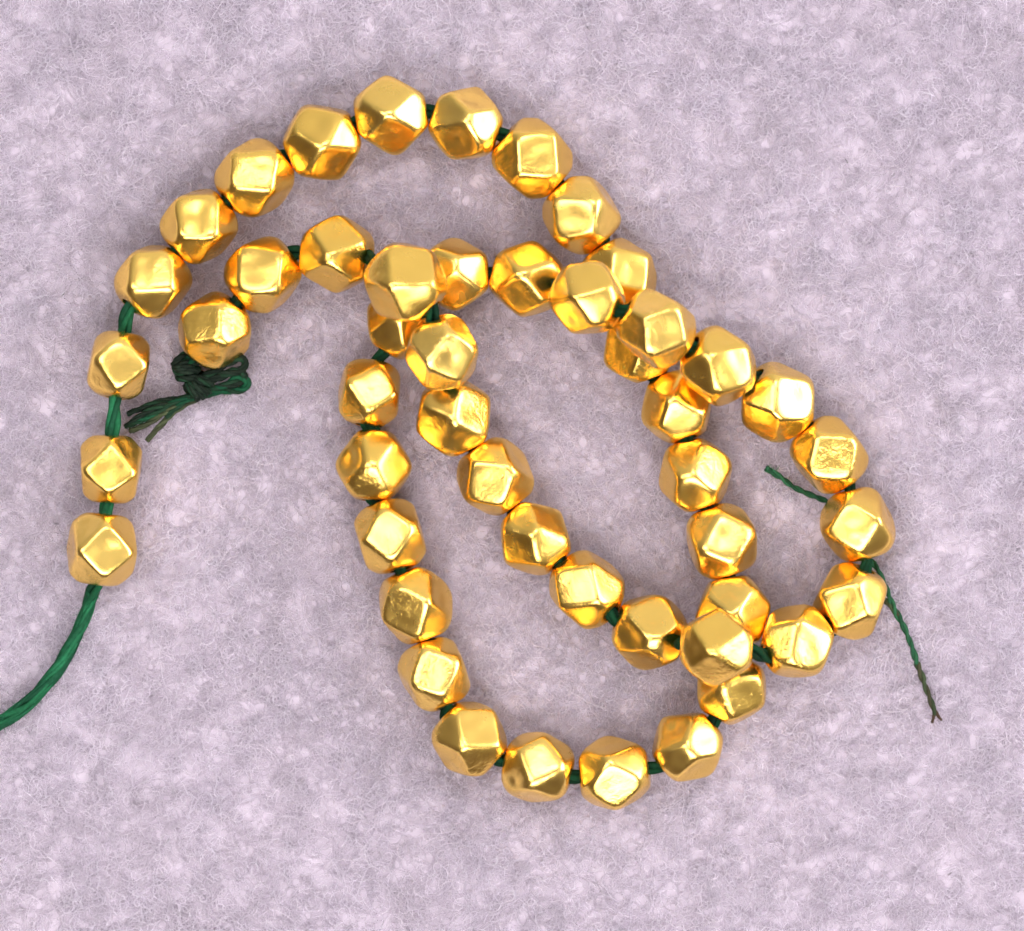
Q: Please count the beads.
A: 49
